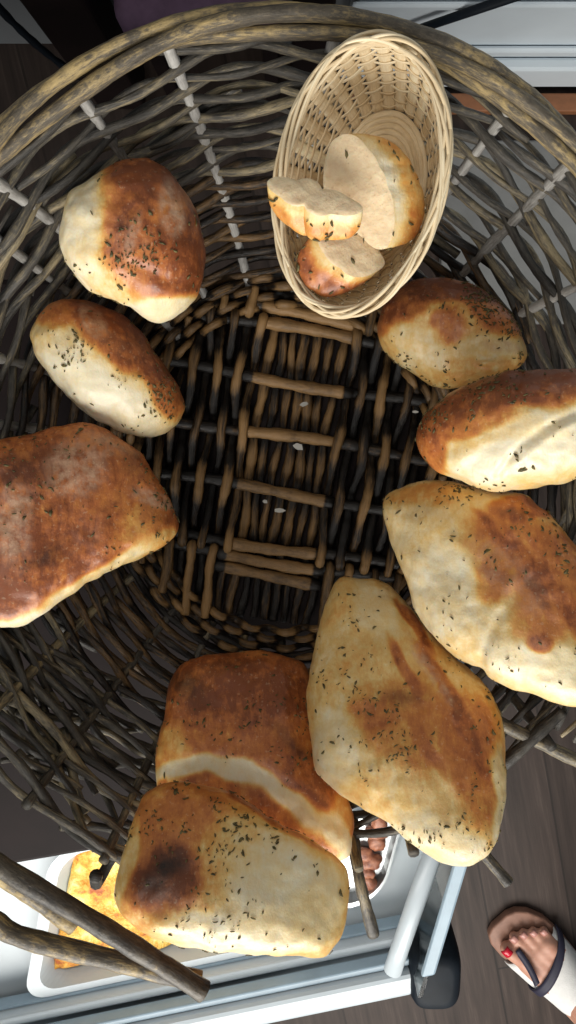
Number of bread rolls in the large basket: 9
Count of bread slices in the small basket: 3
